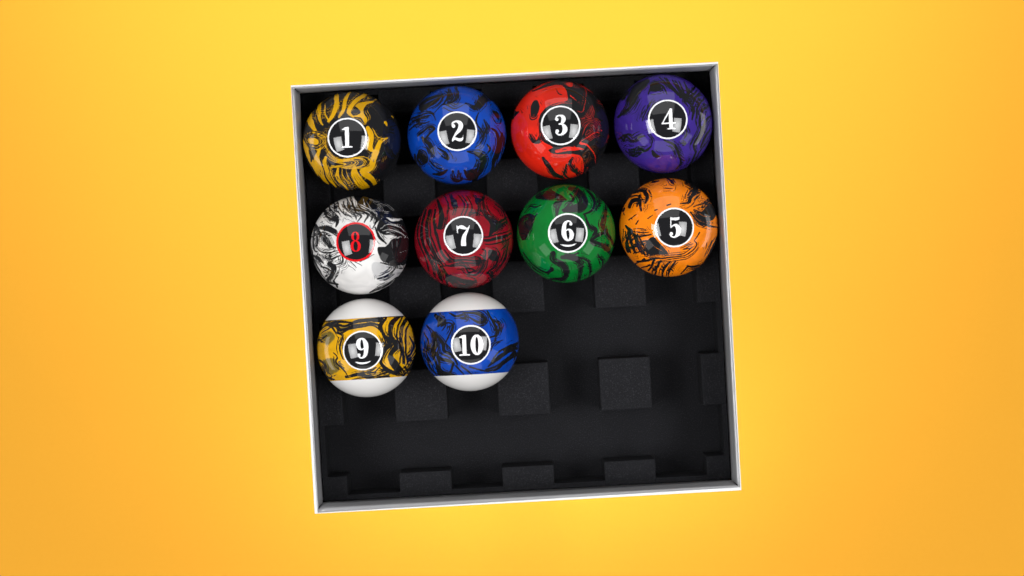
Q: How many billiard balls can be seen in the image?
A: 10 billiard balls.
